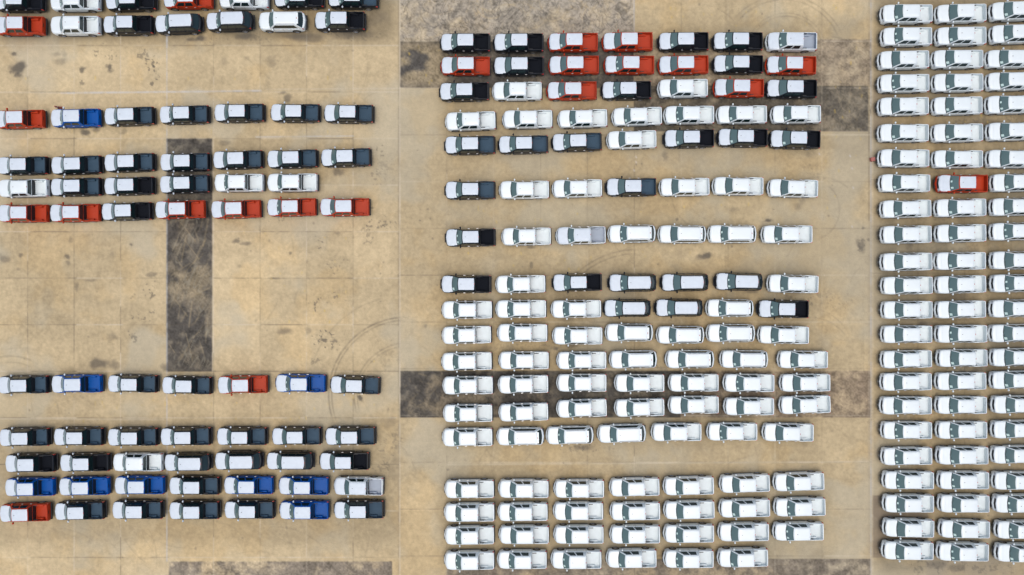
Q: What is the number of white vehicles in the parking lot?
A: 167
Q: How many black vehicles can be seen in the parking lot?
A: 73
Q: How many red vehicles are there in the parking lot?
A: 21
